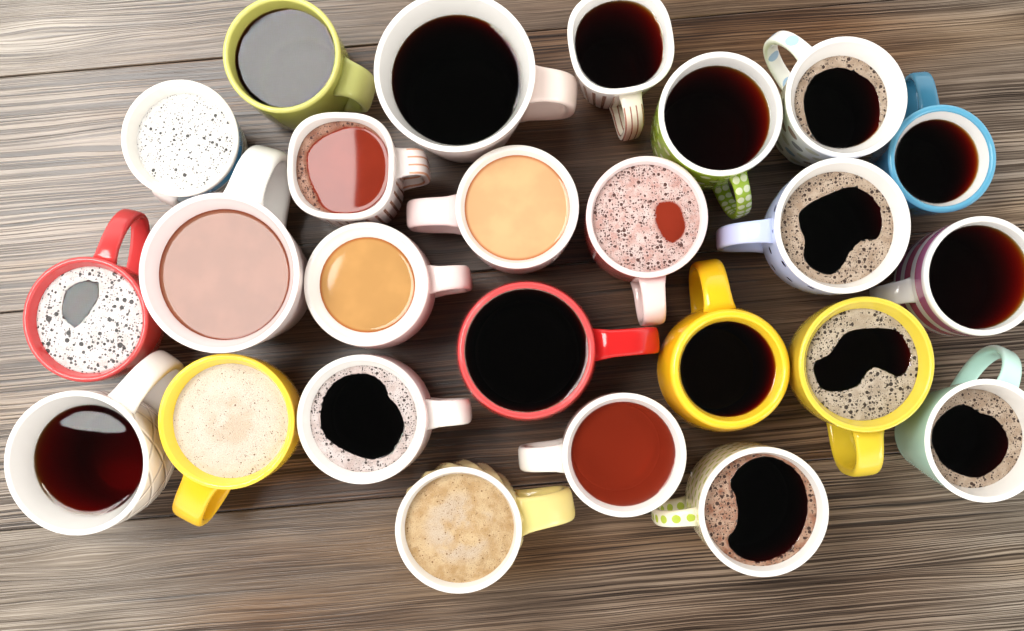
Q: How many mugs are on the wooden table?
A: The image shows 25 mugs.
